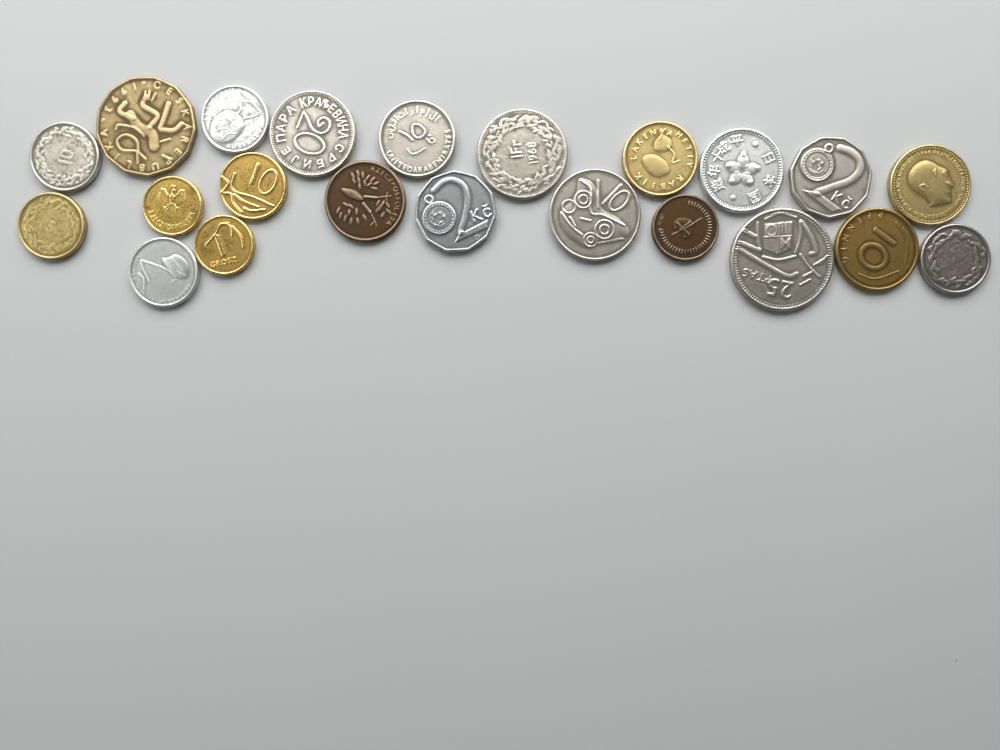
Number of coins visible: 22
